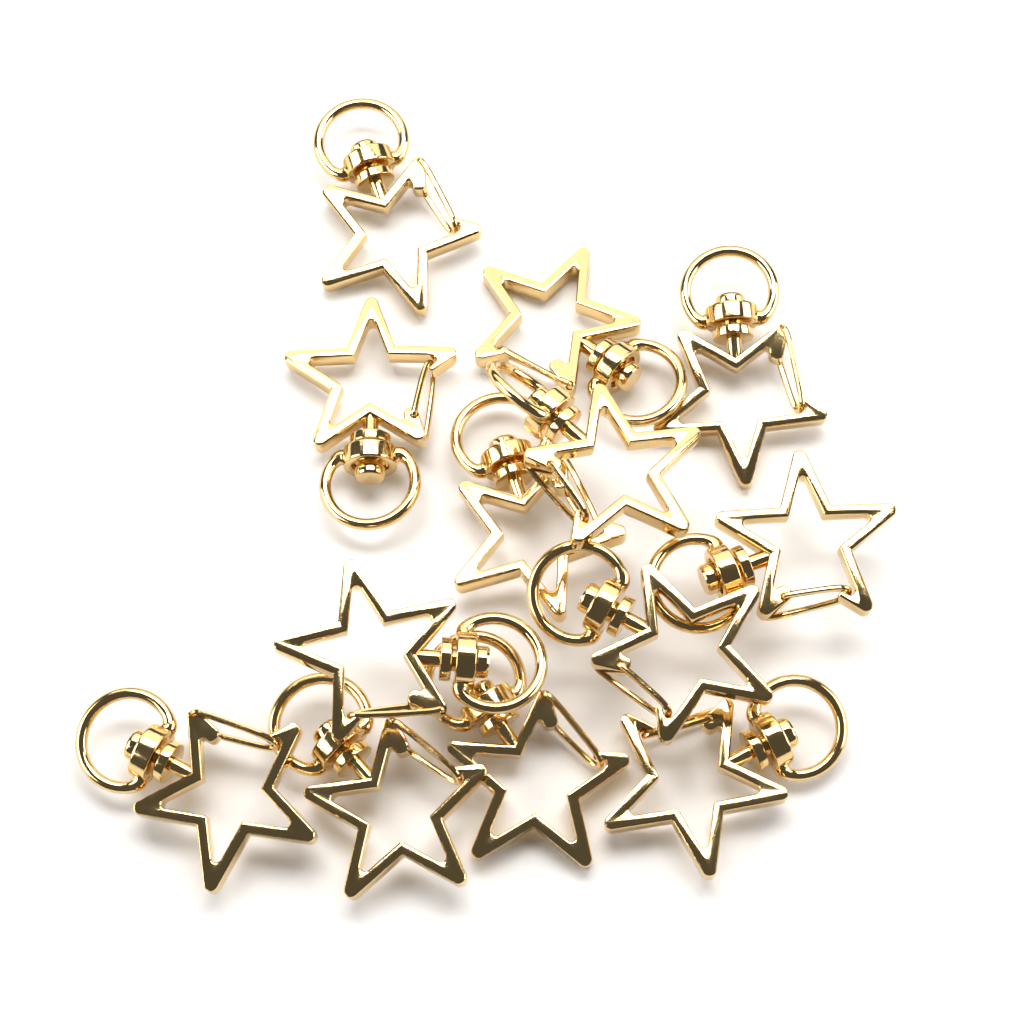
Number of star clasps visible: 13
